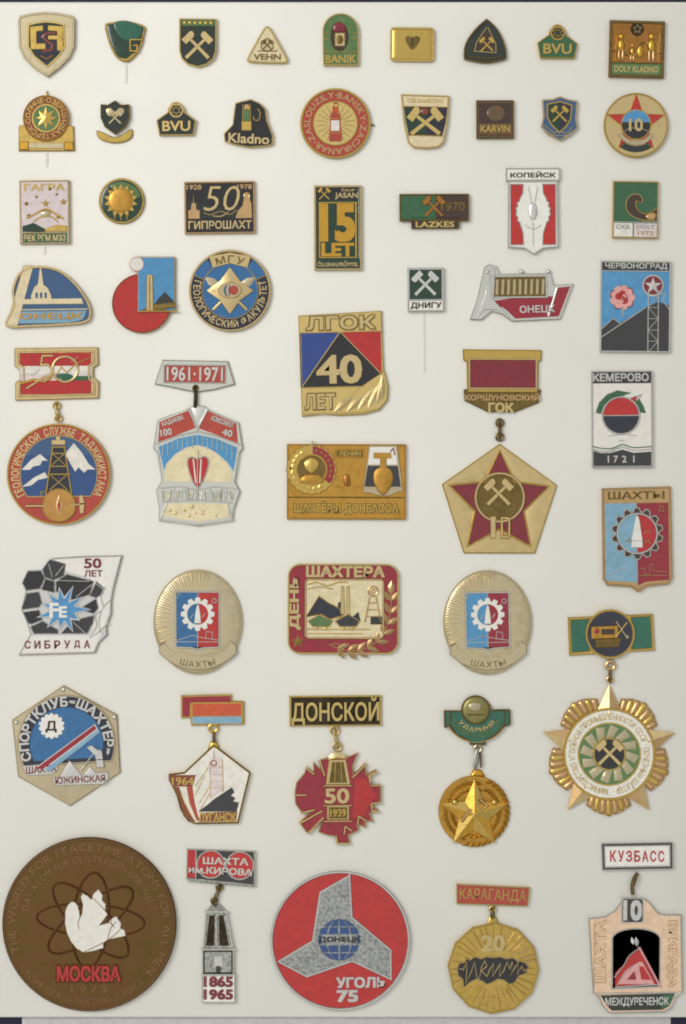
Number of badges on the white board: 52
